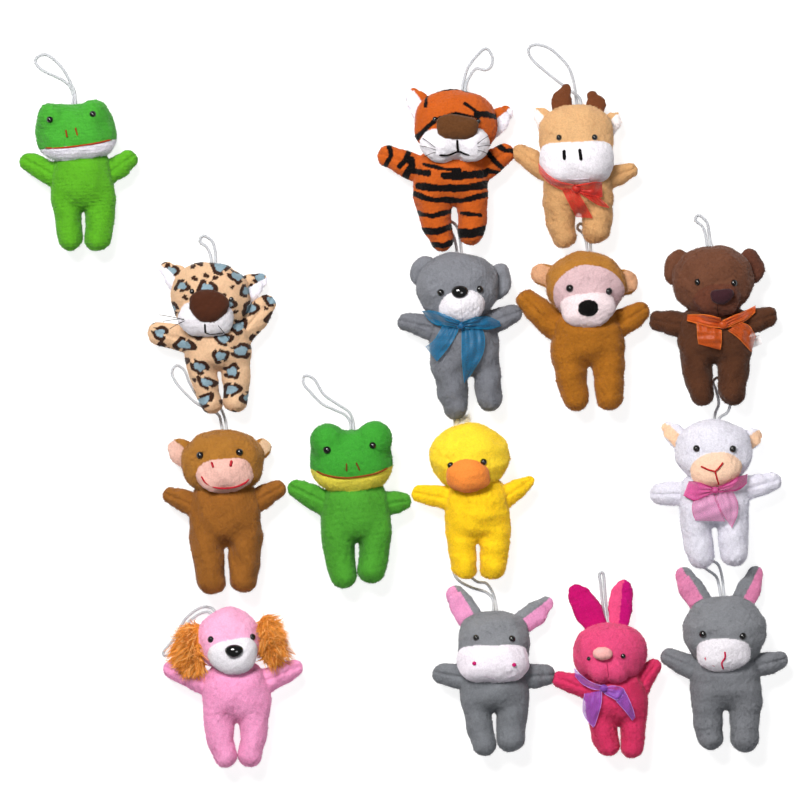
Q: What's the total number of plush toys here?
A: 15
